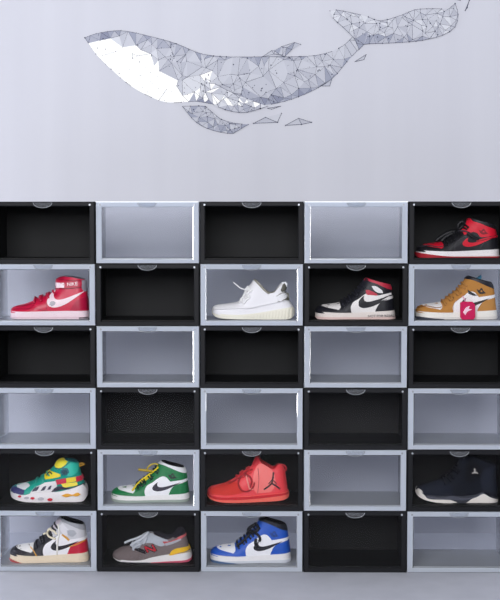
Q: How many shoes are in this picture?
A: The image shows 12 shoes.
